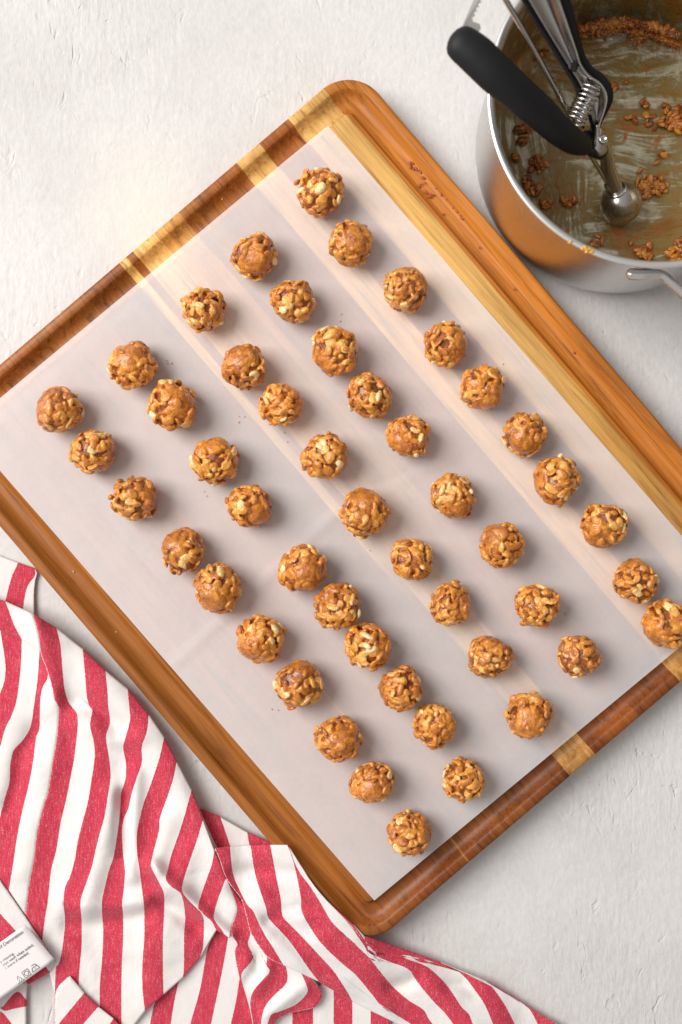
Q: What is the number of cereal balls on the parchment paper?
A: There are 48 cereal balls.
